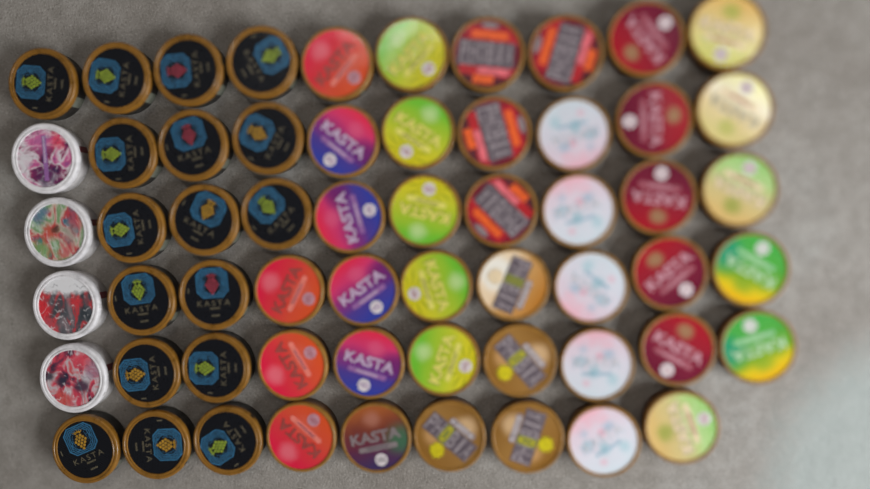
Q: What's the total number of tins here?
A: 59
